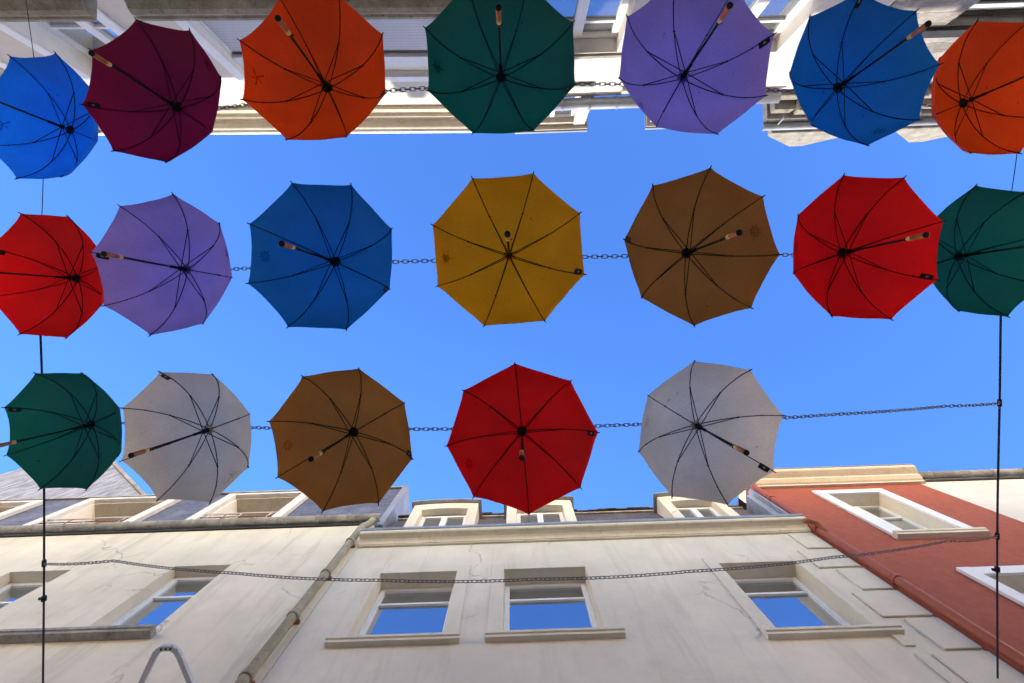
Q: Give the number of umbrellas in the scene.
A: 19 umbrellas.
